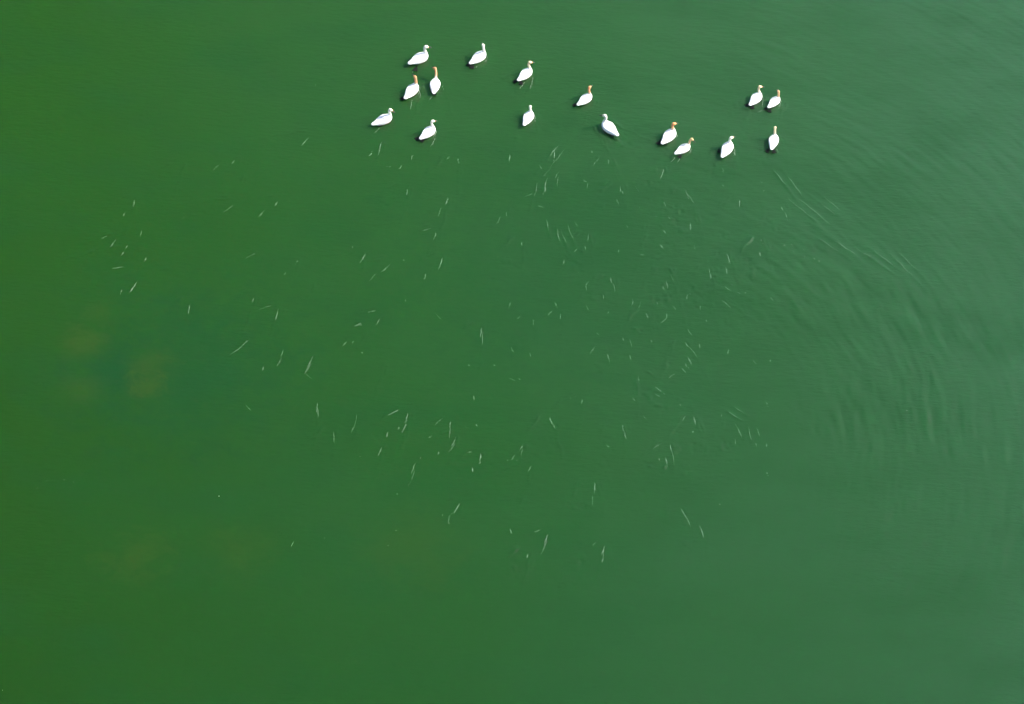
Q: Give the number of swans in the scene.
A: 16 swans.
